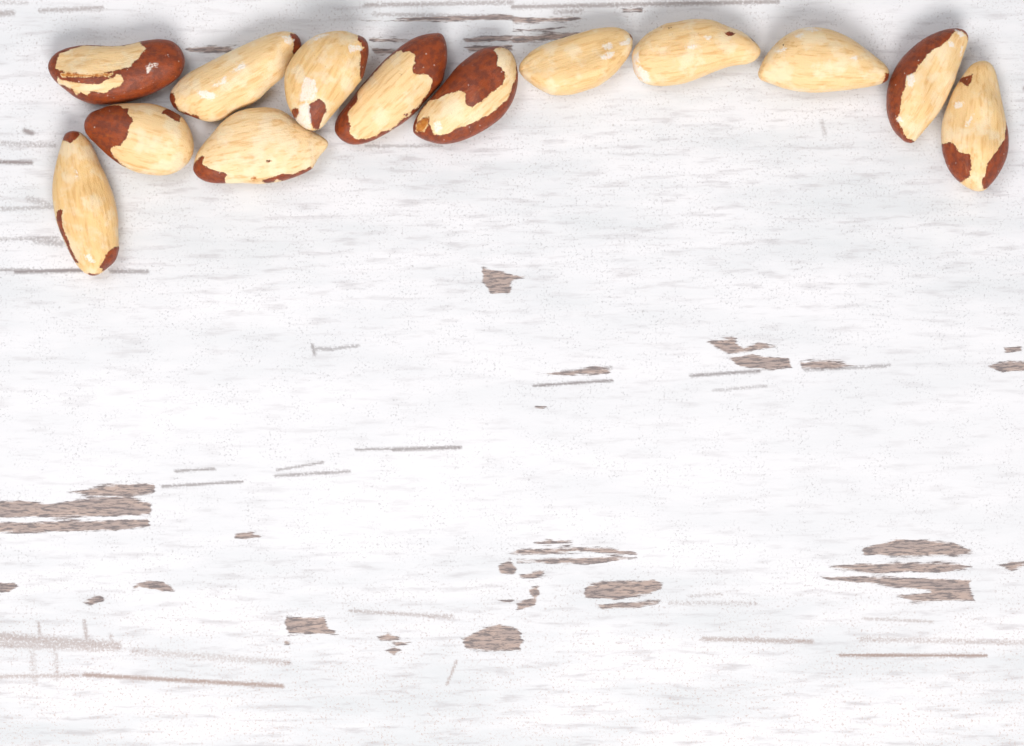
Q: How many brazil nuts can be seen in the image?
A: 13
